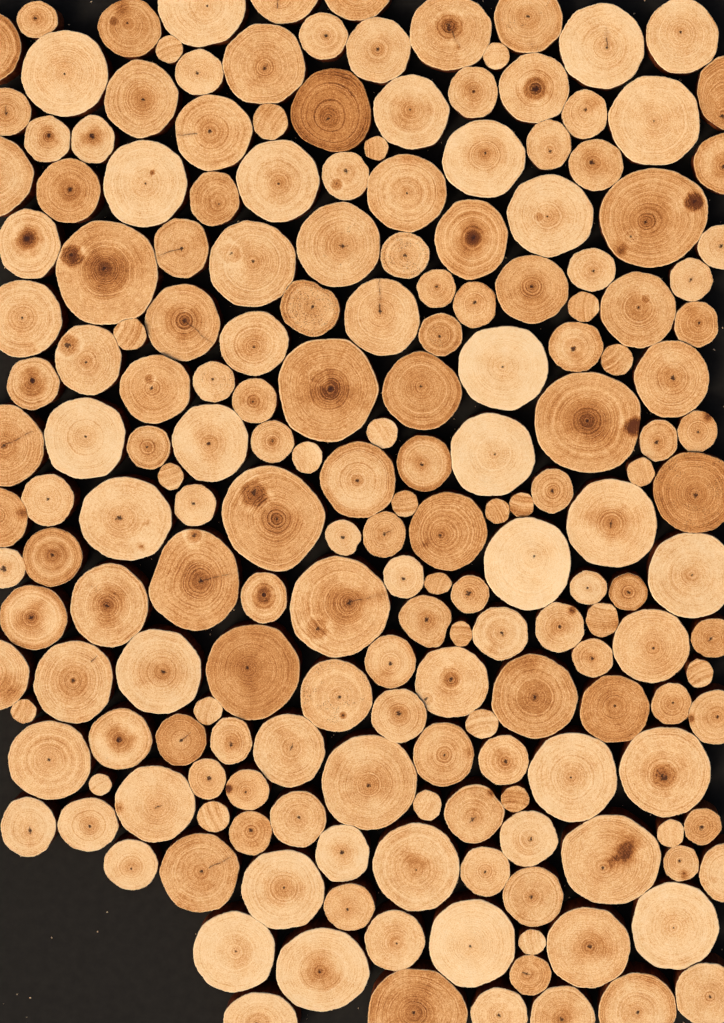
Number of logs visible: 195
